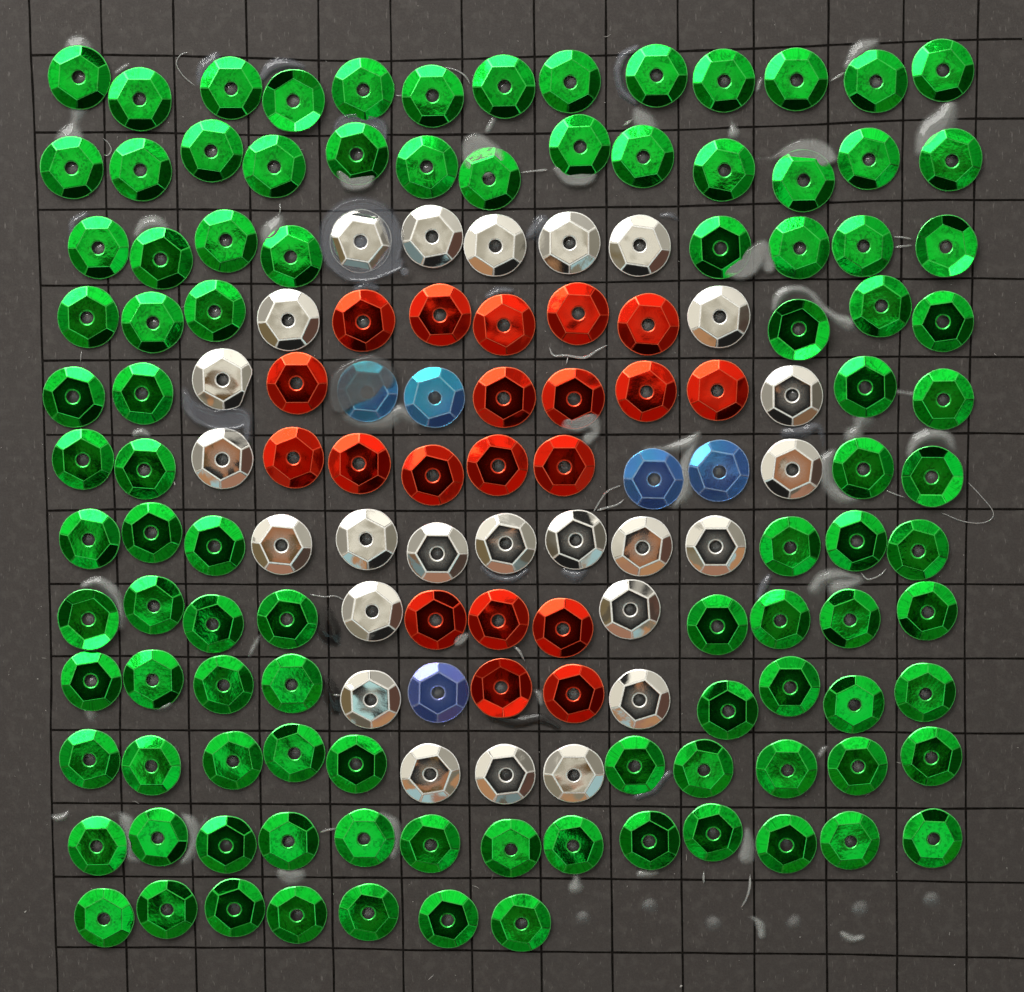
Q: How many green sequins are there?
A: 100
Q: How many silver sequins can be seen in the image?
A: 25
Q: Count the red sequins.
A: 20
